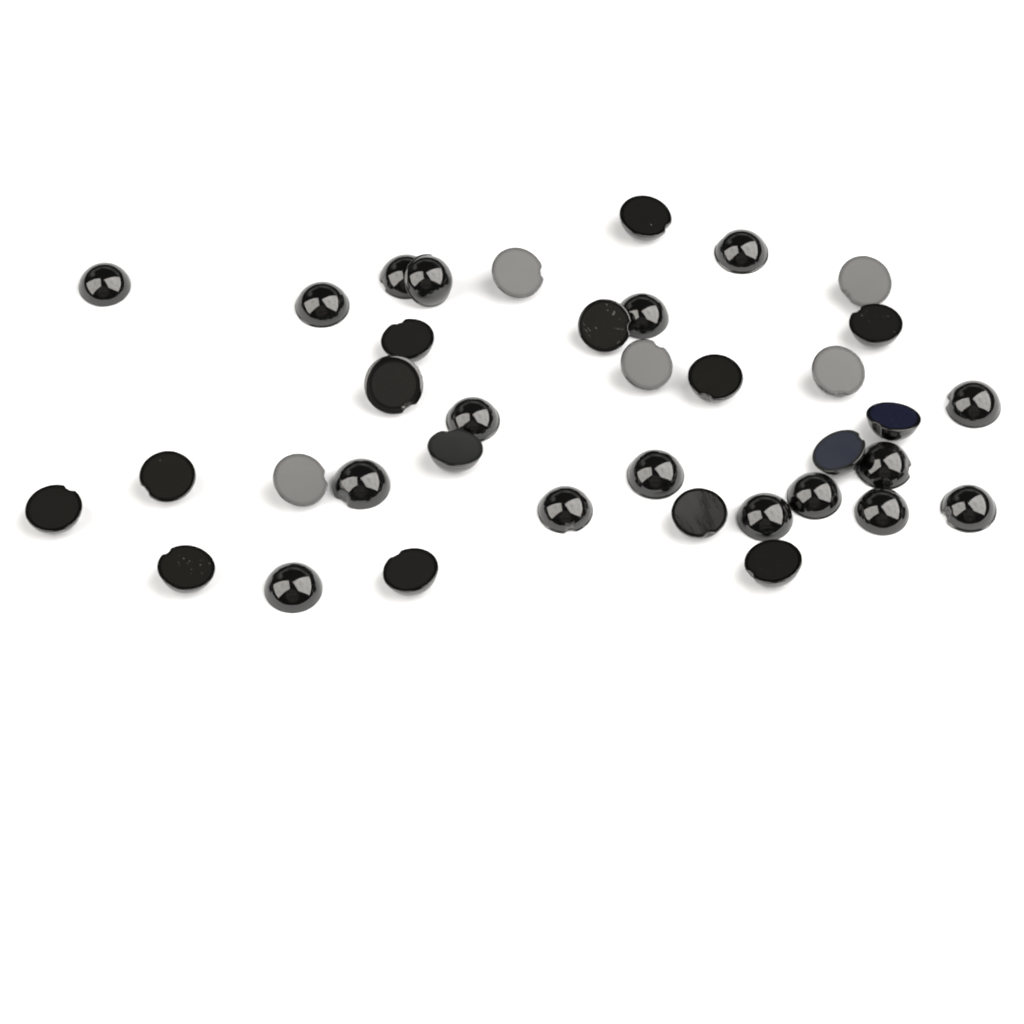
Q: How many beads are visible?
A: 37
